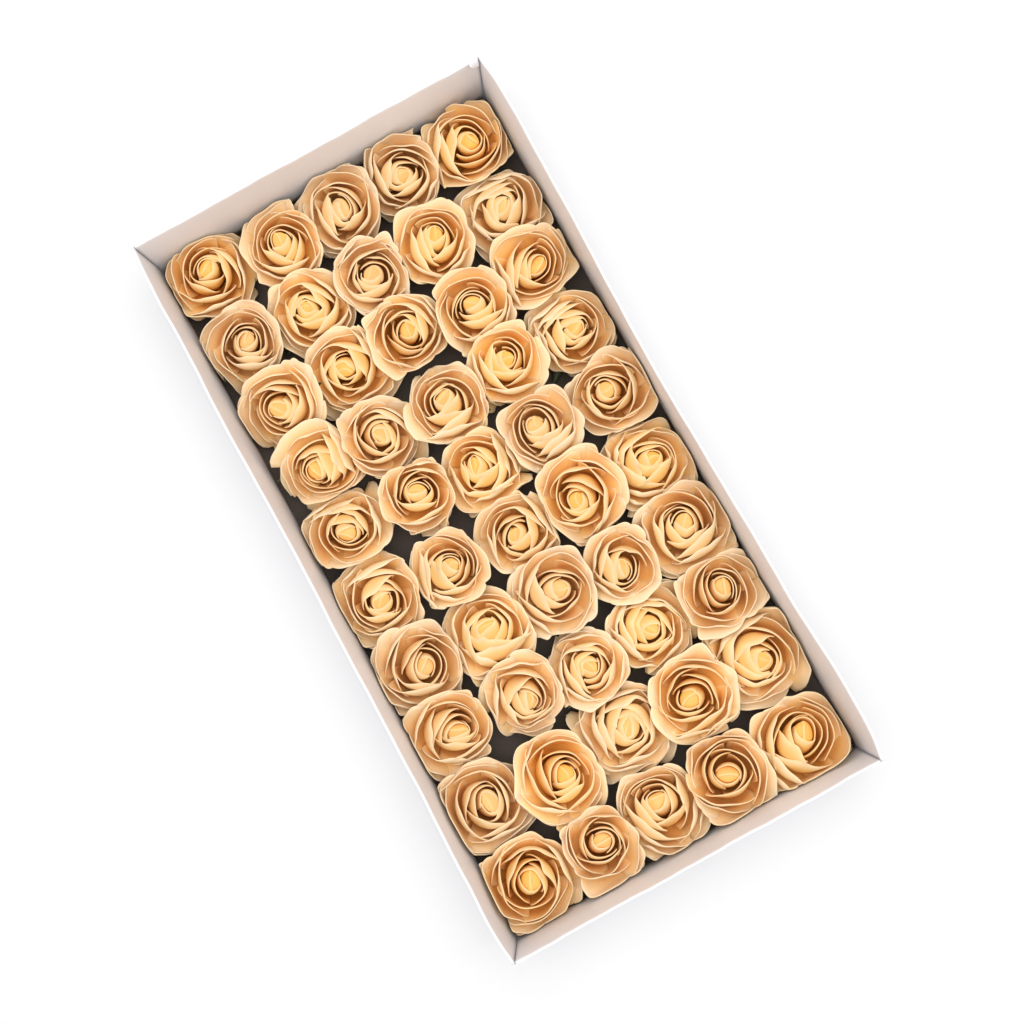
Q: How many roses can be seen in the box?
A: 50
